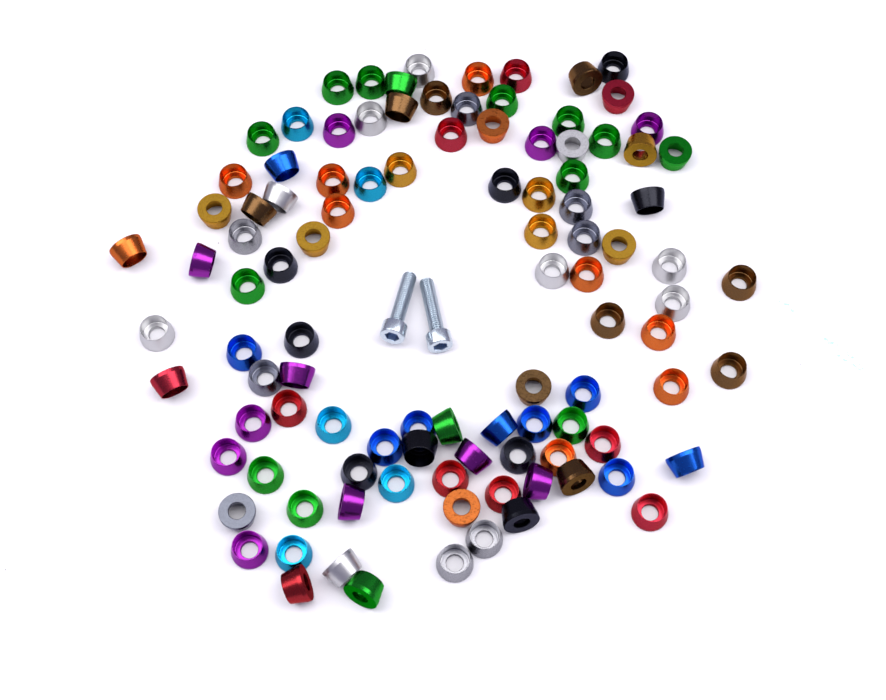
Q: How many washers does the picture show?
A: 103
